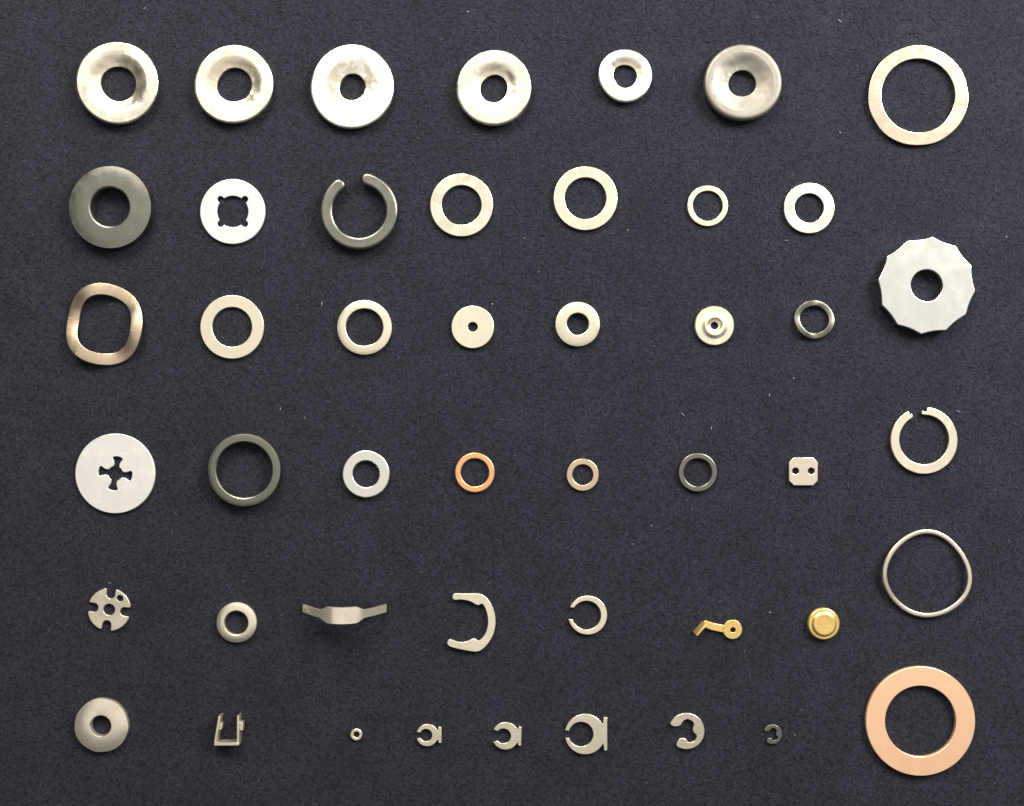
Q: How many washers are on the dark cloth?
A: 33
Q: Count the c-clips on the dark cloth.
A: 9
